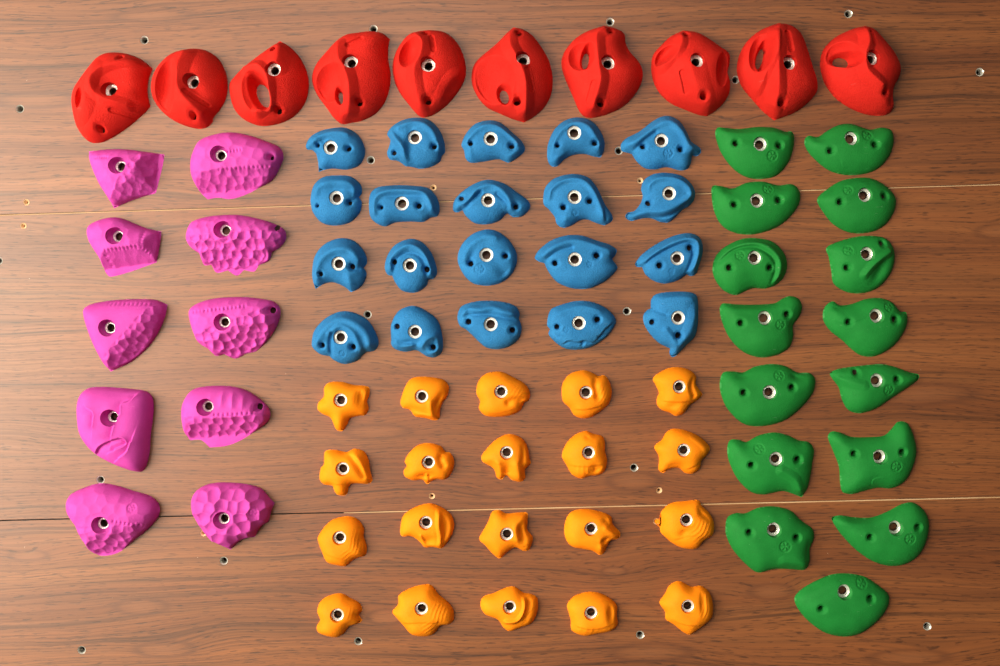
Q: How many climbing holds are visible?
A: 75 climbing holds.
